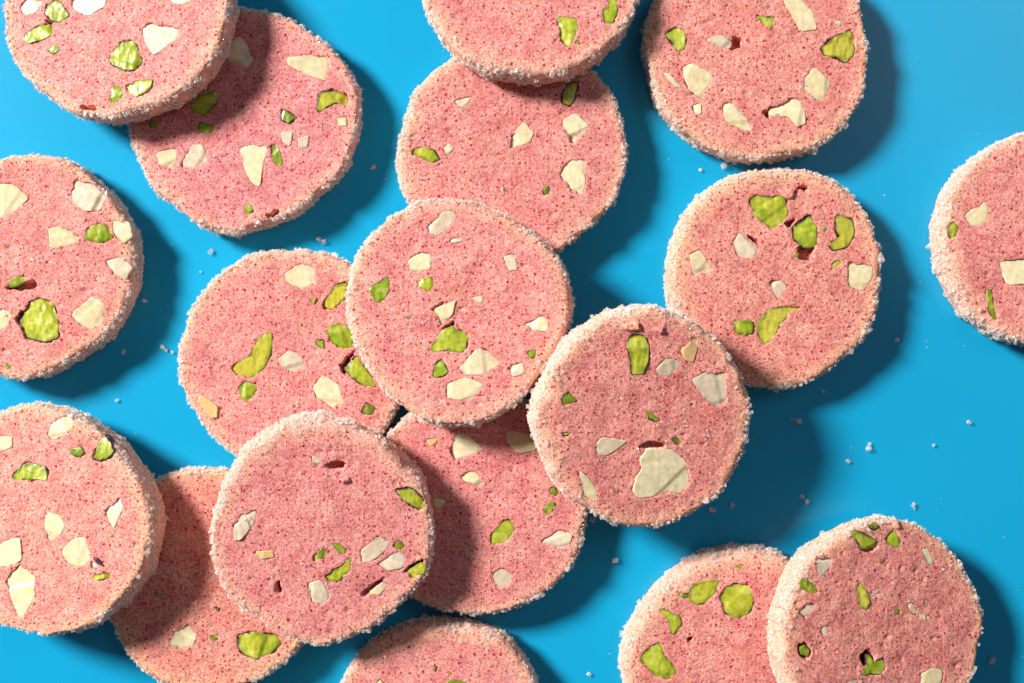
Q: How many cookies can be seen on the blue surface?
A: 18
